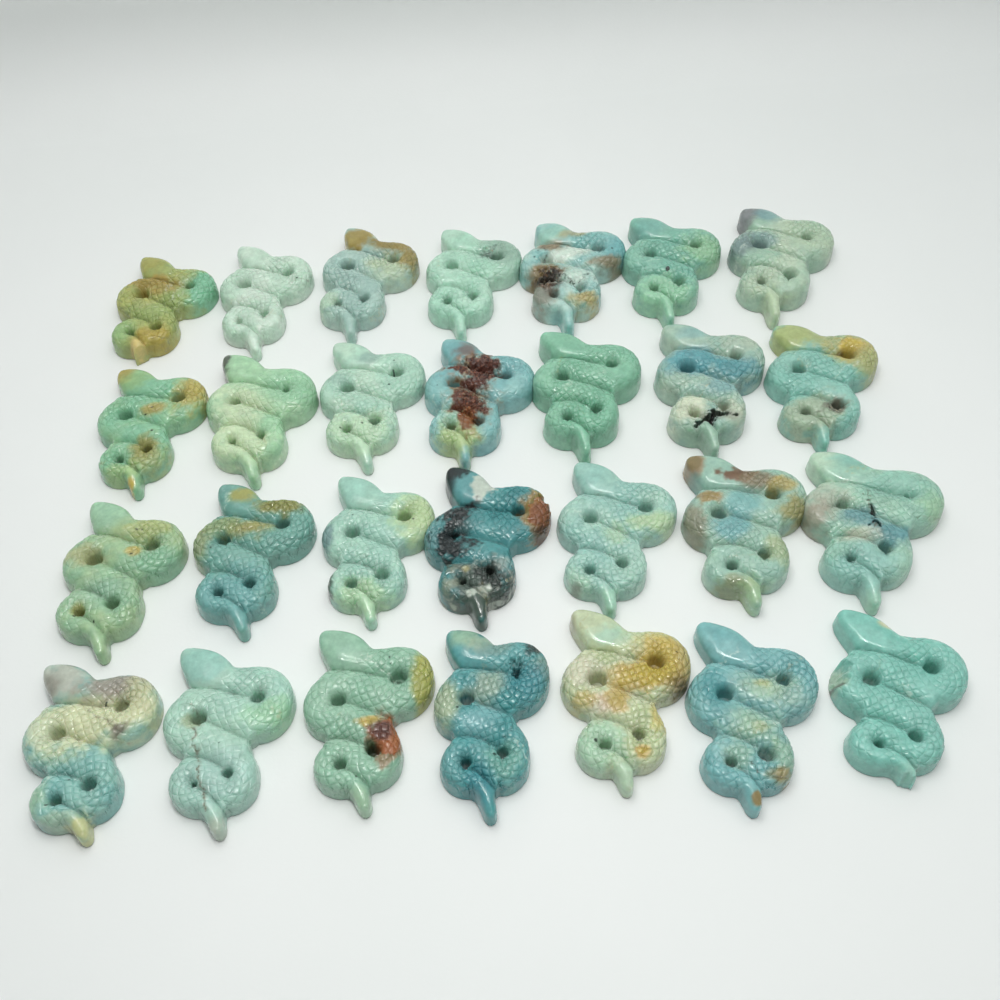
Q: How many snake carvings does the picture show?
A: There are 28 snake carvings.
